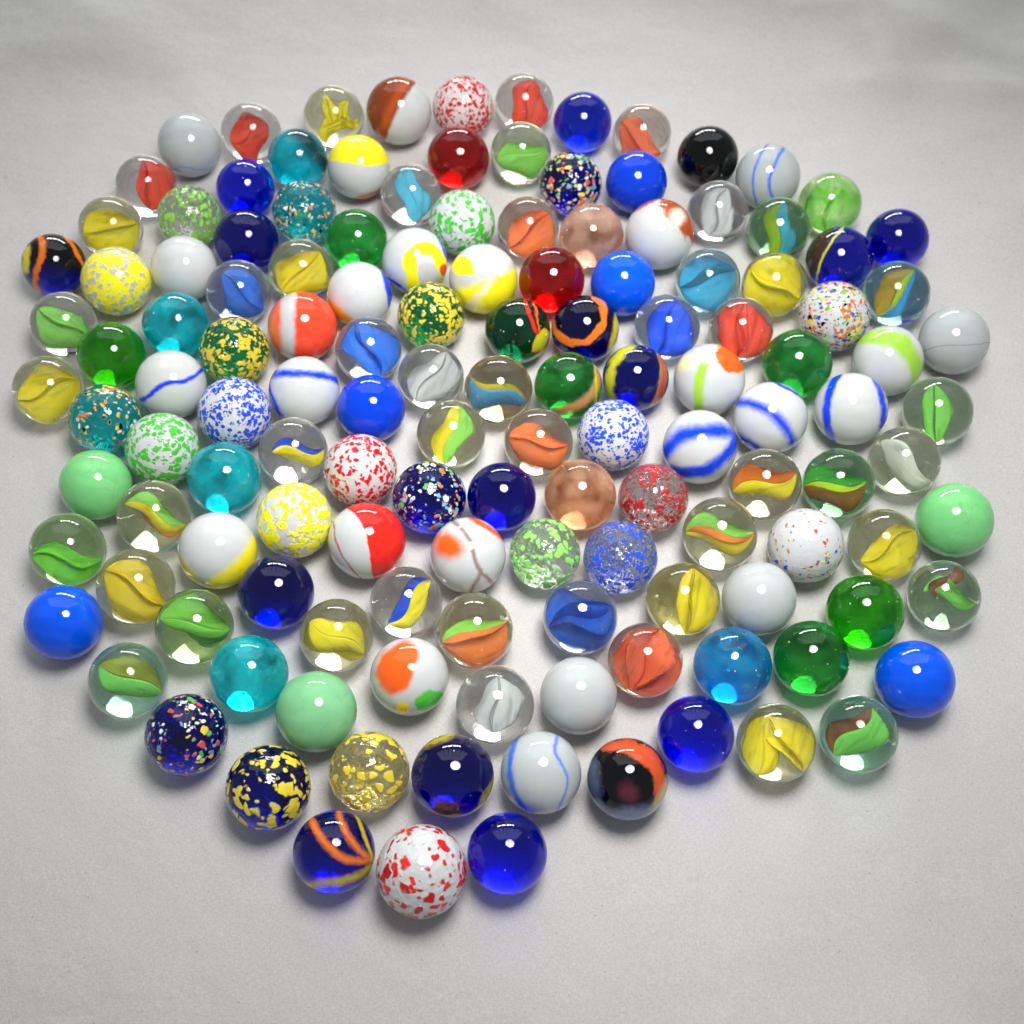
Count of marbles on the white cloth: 137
